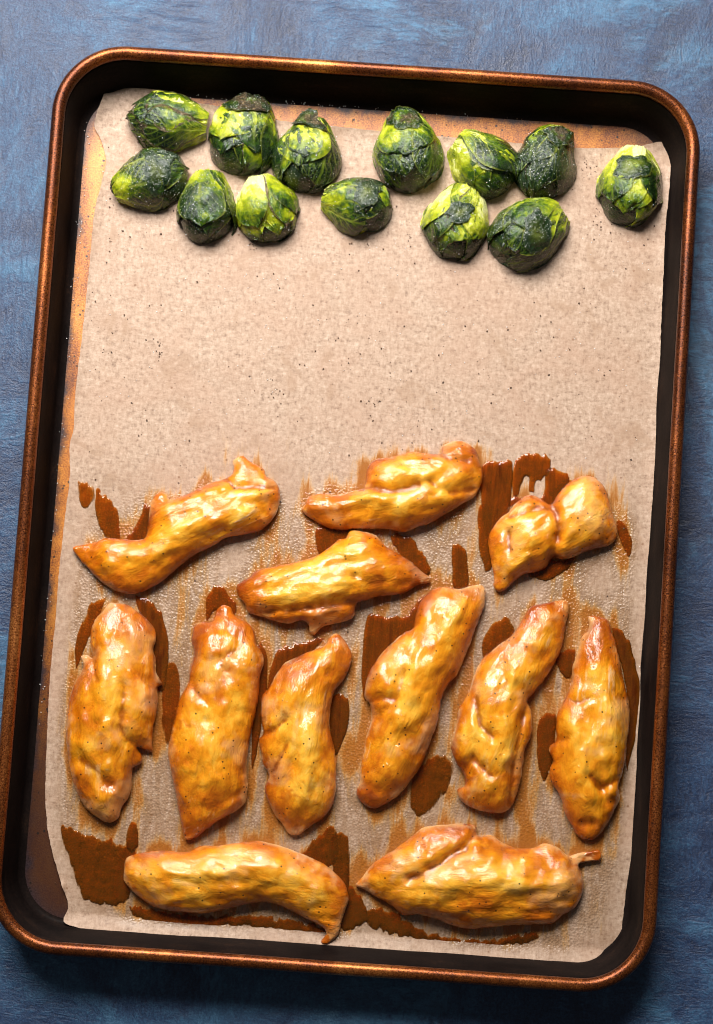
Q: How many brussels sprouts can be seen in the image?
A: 13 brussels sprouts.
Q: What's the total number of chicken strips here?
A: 12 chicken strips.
